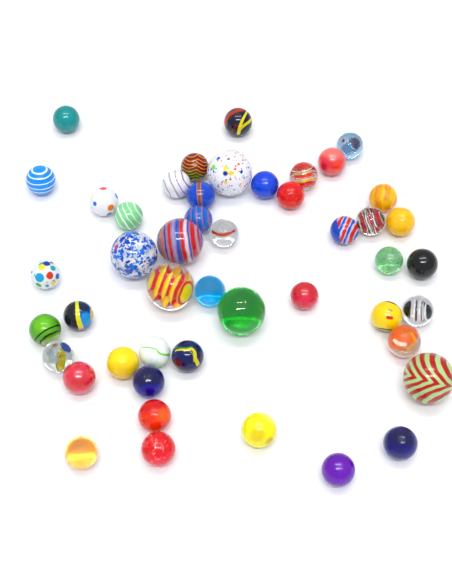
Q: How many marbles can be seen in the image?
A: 47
